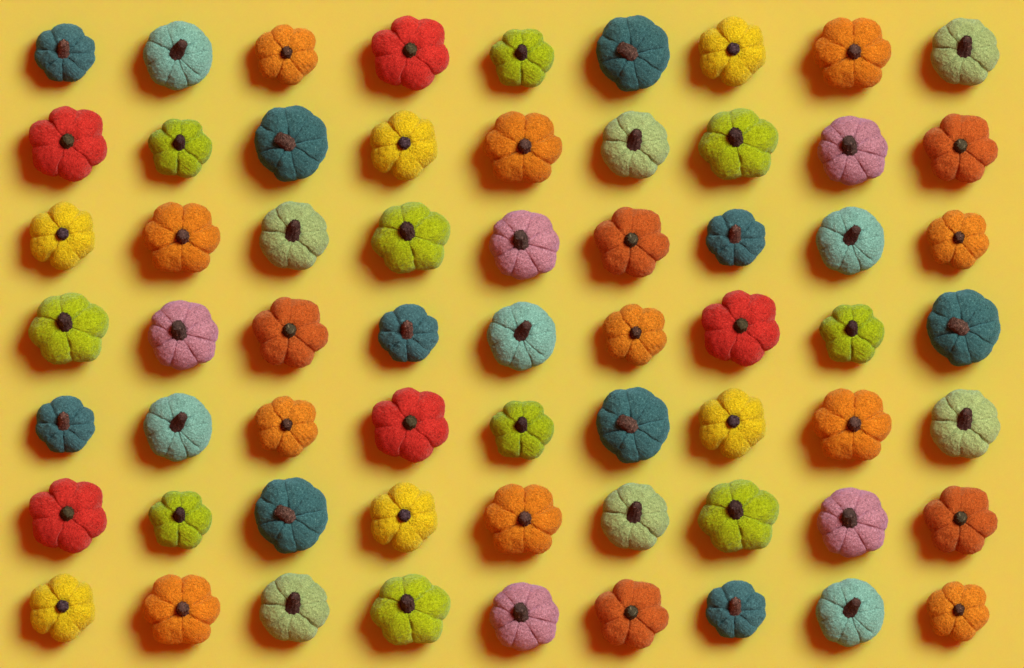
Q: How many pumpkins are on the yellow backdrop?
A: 63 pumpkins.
